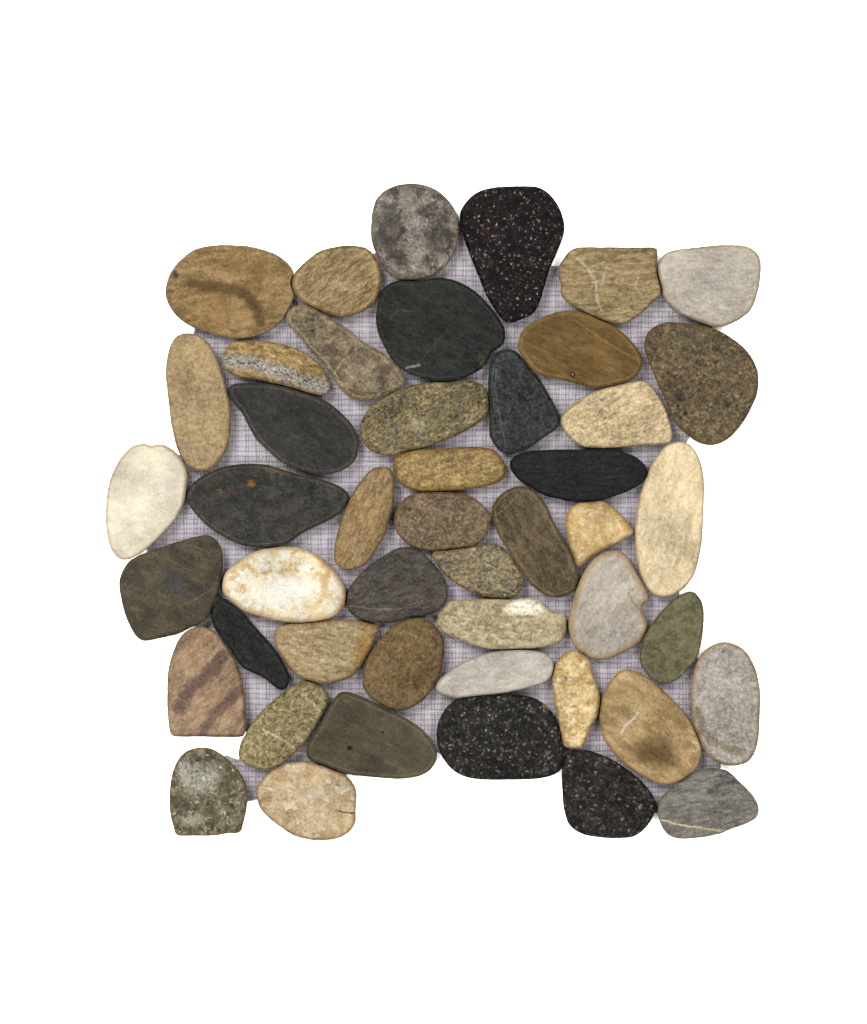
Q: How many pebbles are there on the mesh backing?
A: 47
